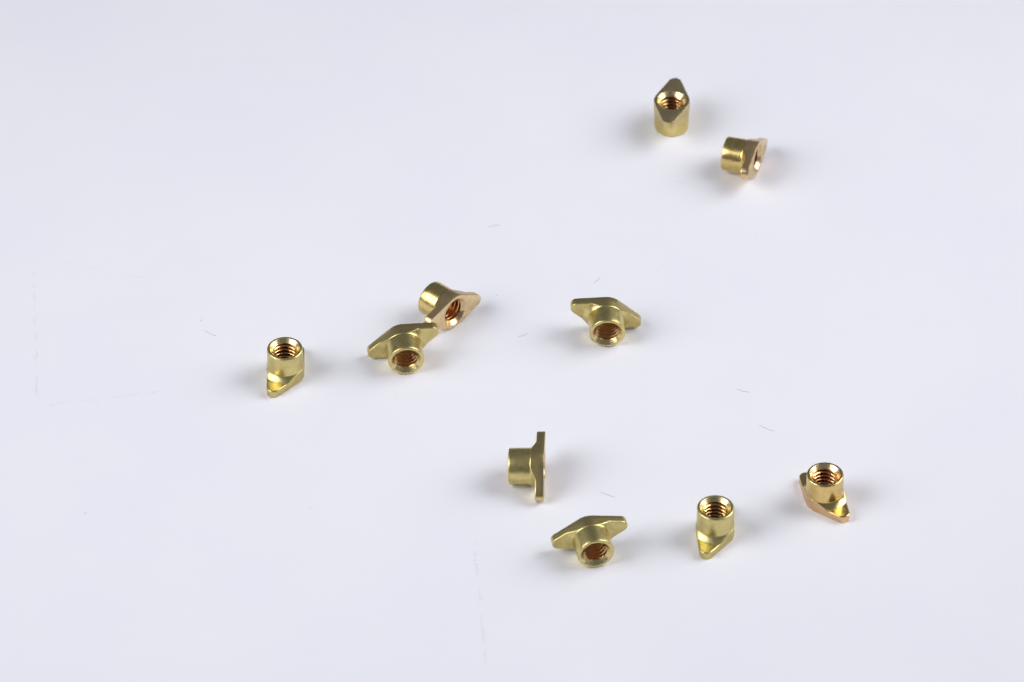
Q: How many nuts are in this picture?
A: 10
